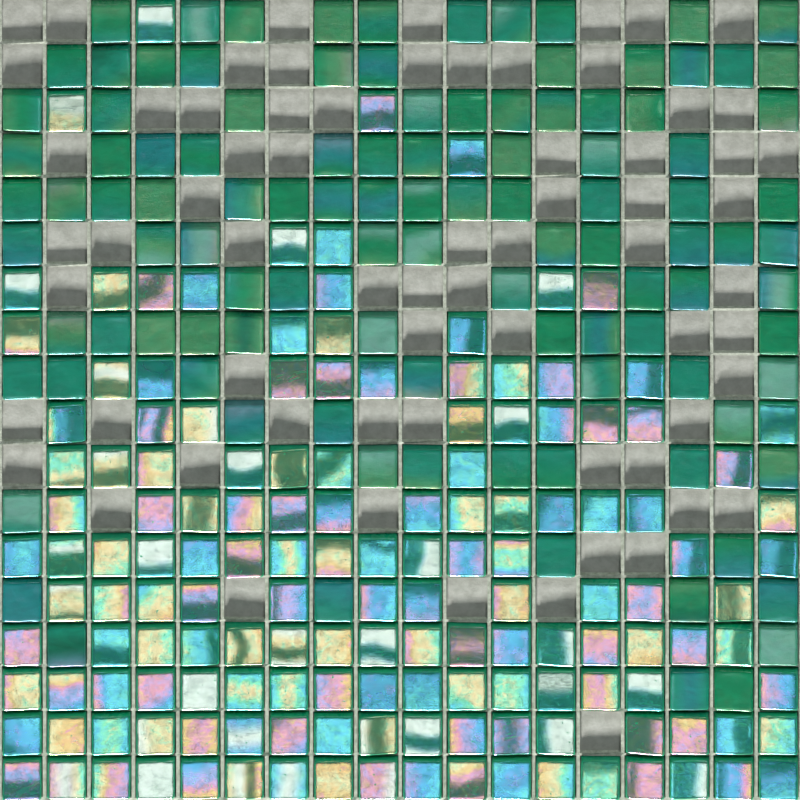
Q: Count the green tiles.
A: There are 108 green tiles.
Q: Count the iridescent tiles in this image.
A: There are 148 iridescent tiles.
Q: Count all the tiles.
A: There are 256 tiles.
